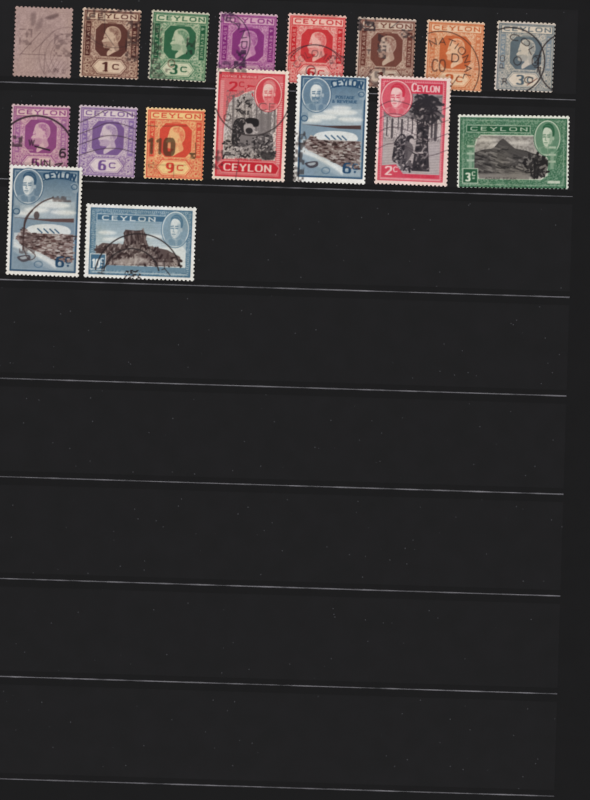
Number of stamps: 17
